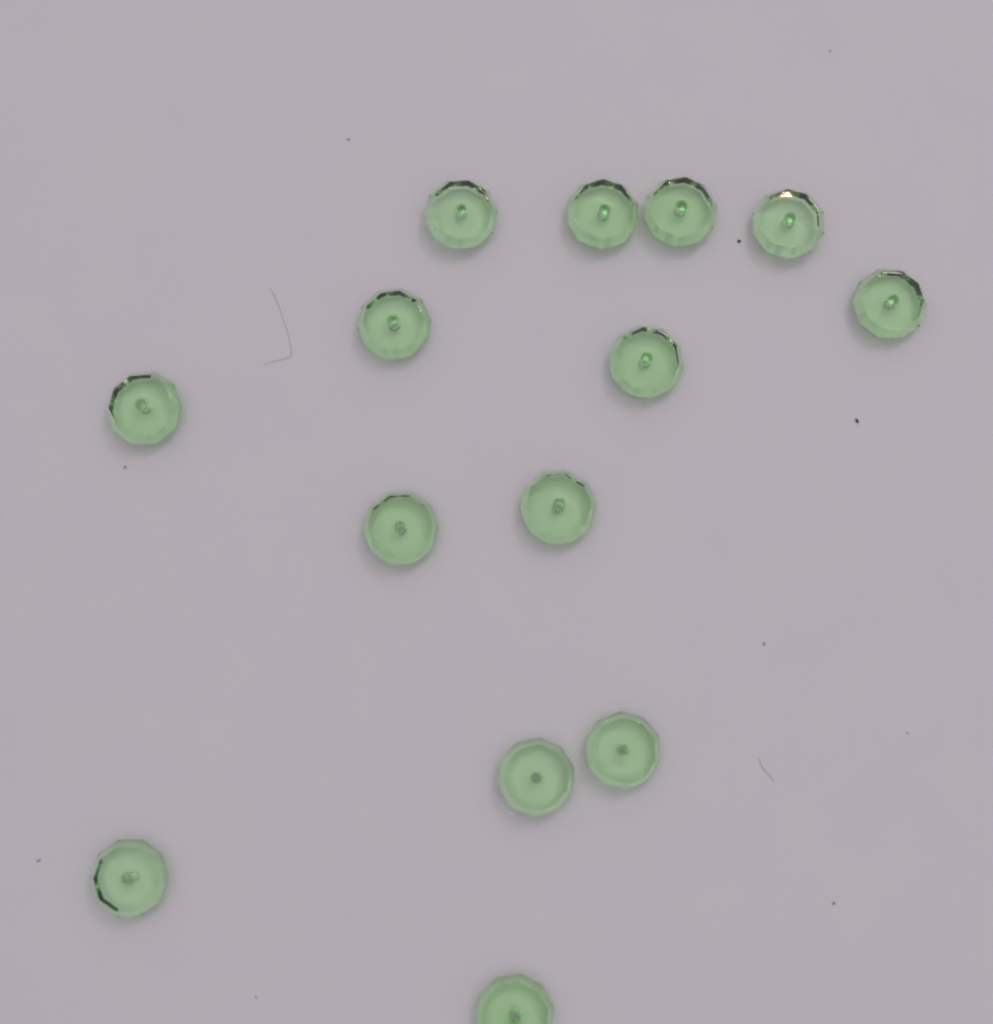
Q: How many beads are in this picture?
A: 14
